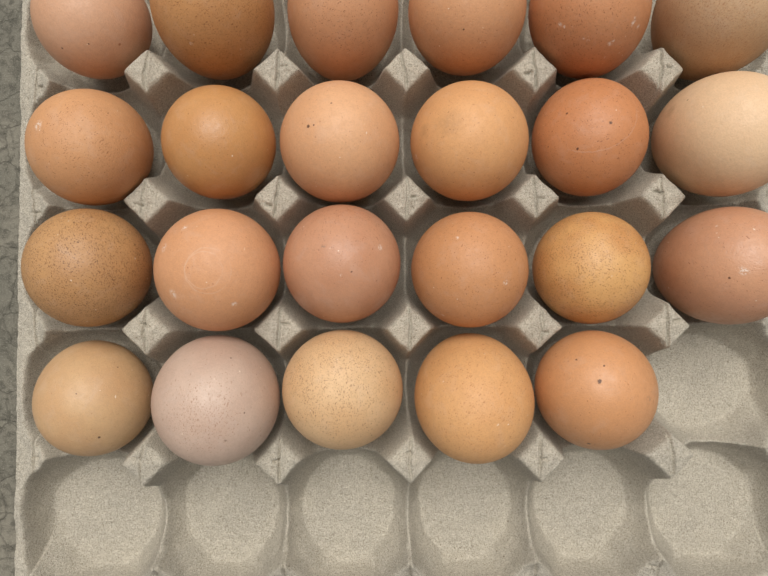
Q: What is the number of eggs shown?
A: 23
